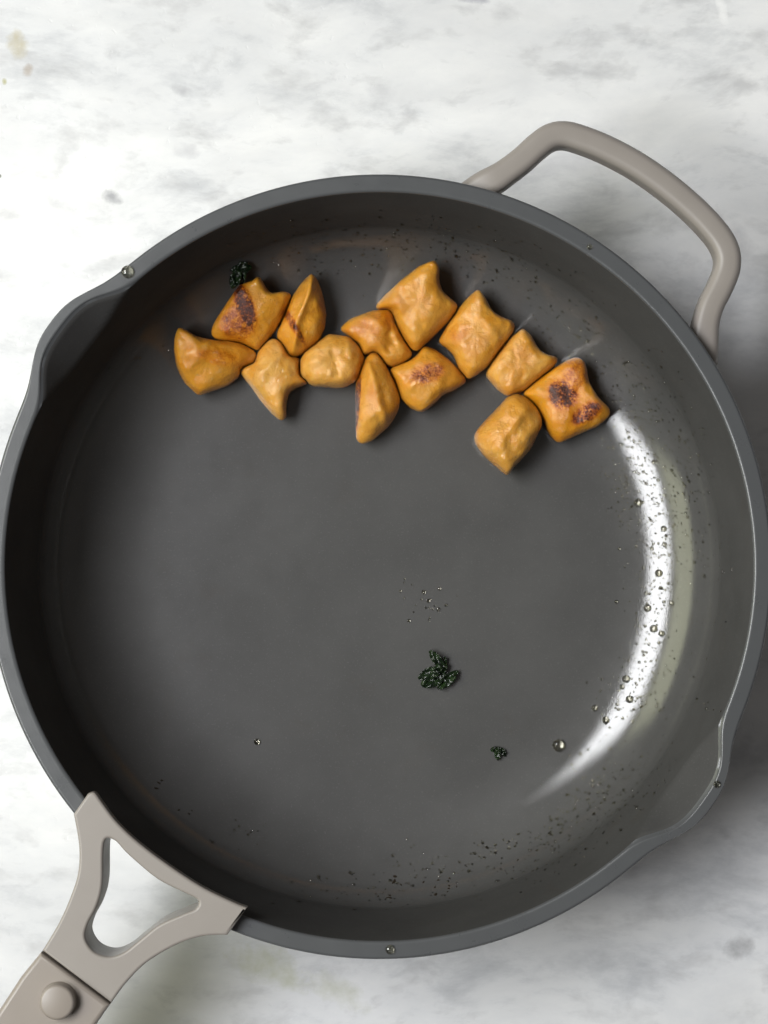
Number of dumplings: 13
